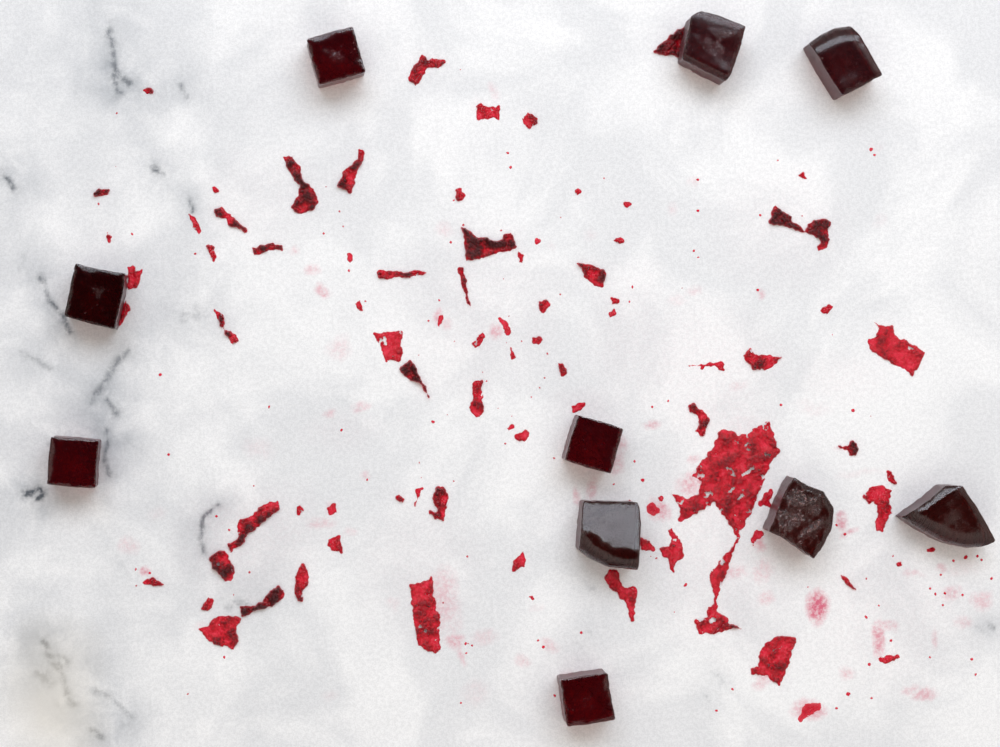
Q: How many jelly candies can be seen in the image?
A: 10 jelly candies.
